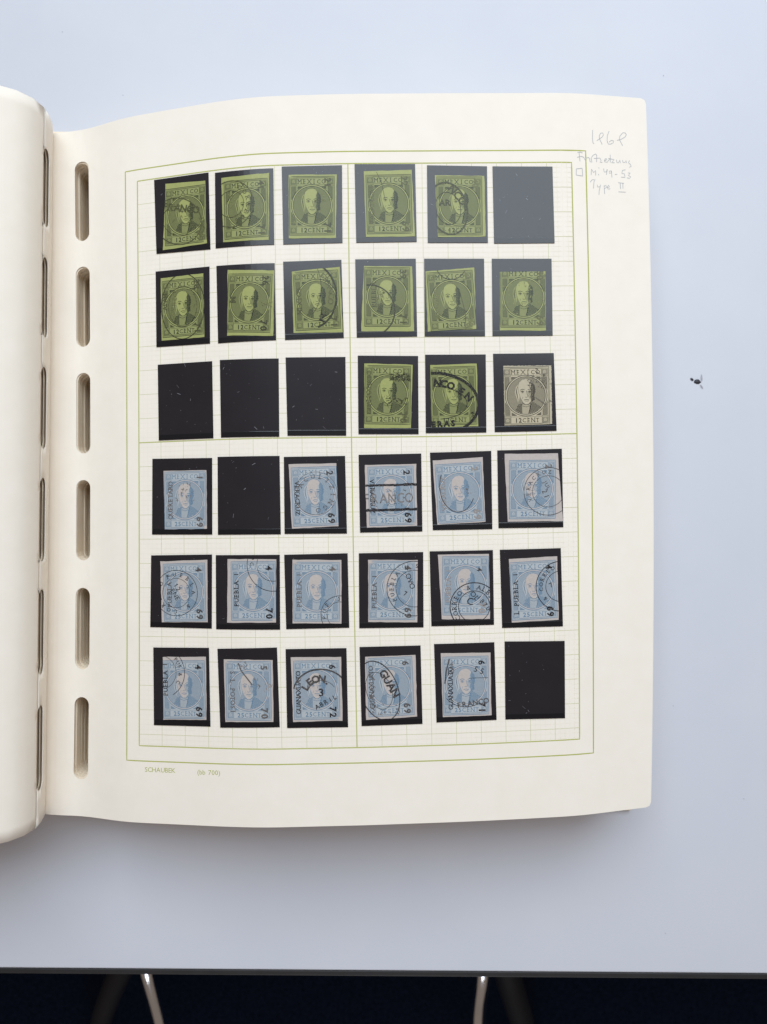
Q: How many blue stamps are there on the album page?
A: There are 16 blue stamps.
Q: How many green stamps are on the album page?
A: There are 13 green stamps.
